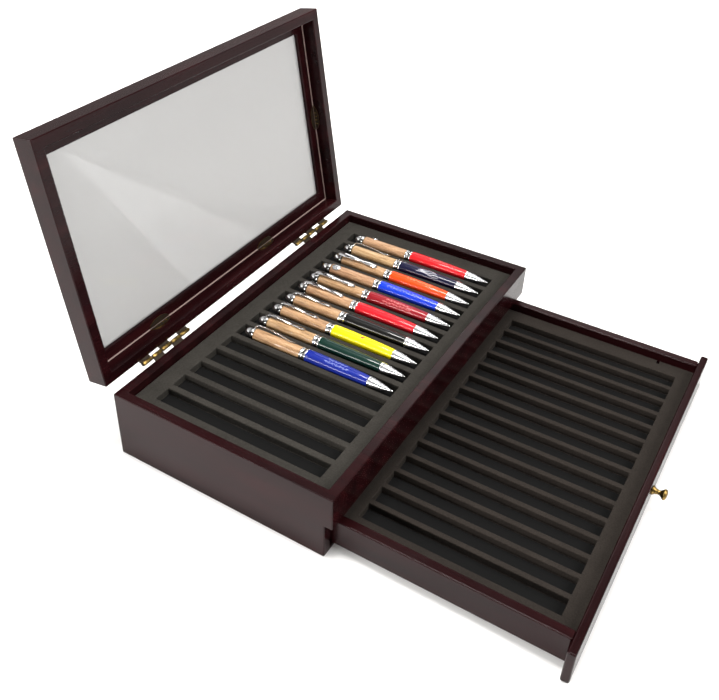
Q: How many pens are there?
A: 10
